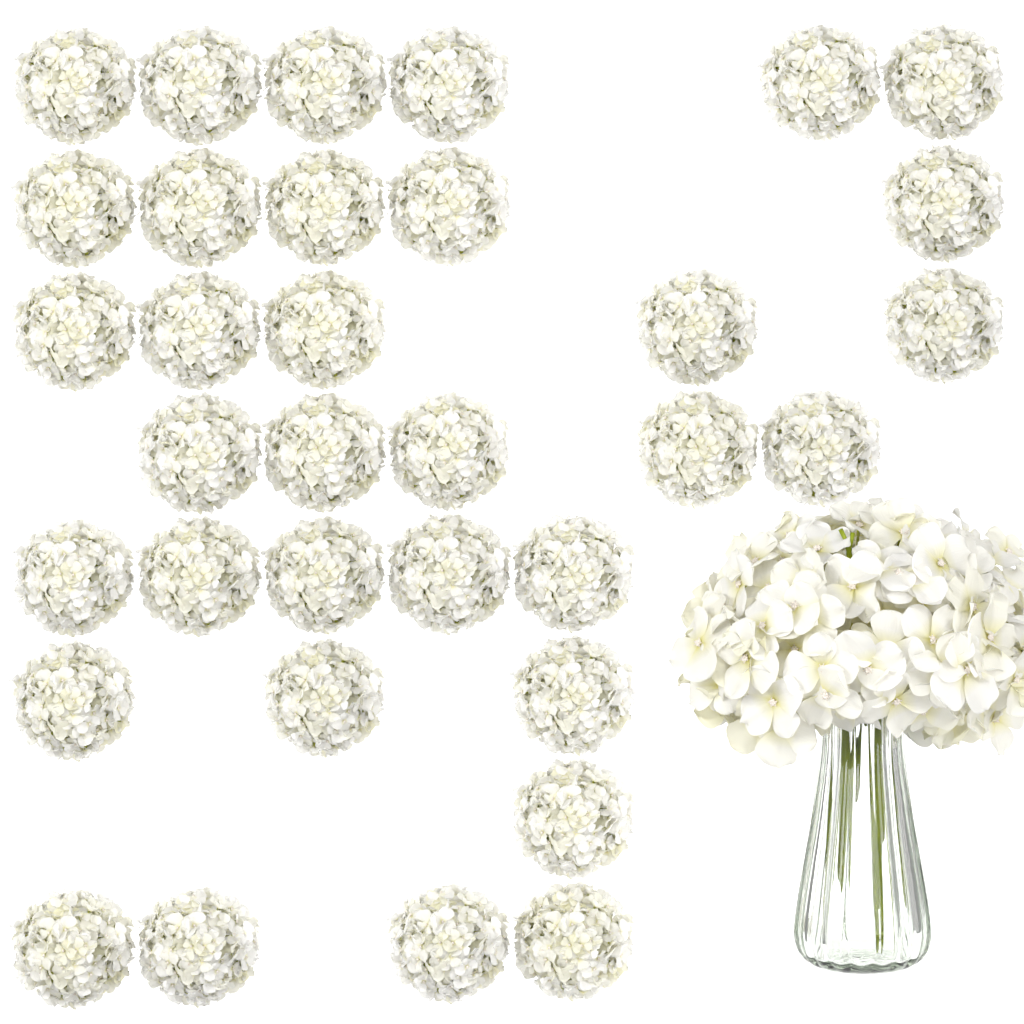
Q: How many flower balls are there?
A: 34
